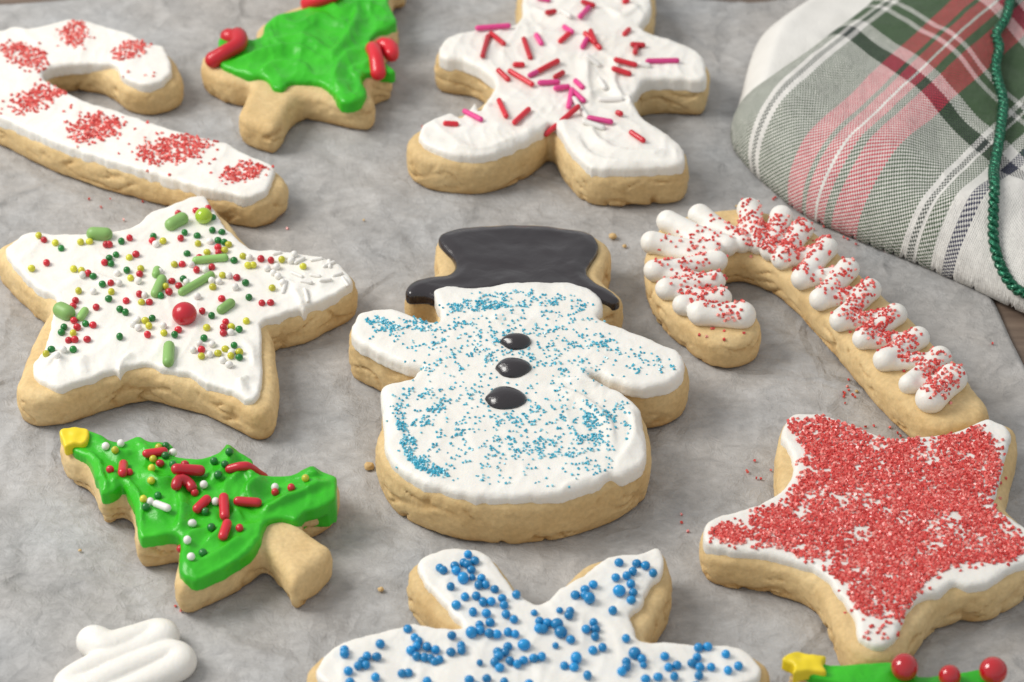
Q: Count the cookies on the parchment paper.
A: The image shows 10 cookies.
